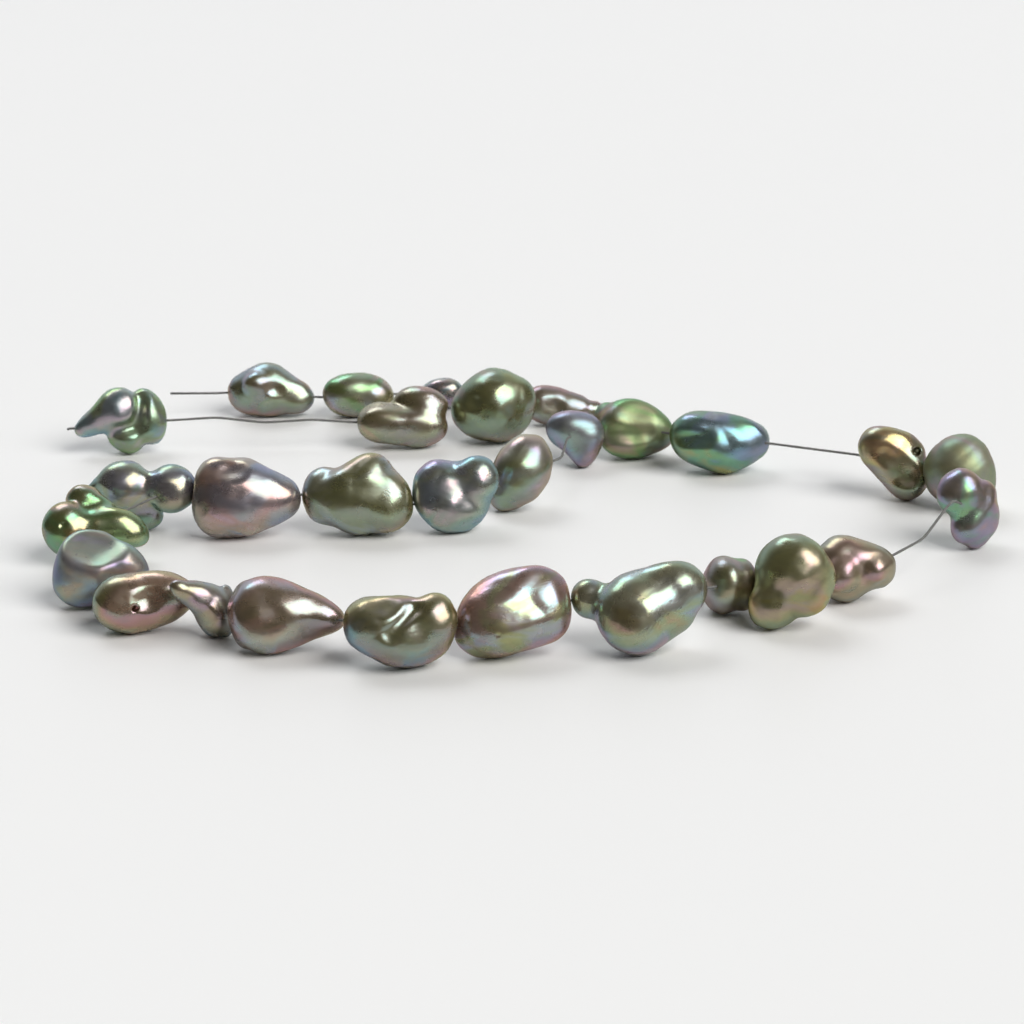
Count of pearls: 29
